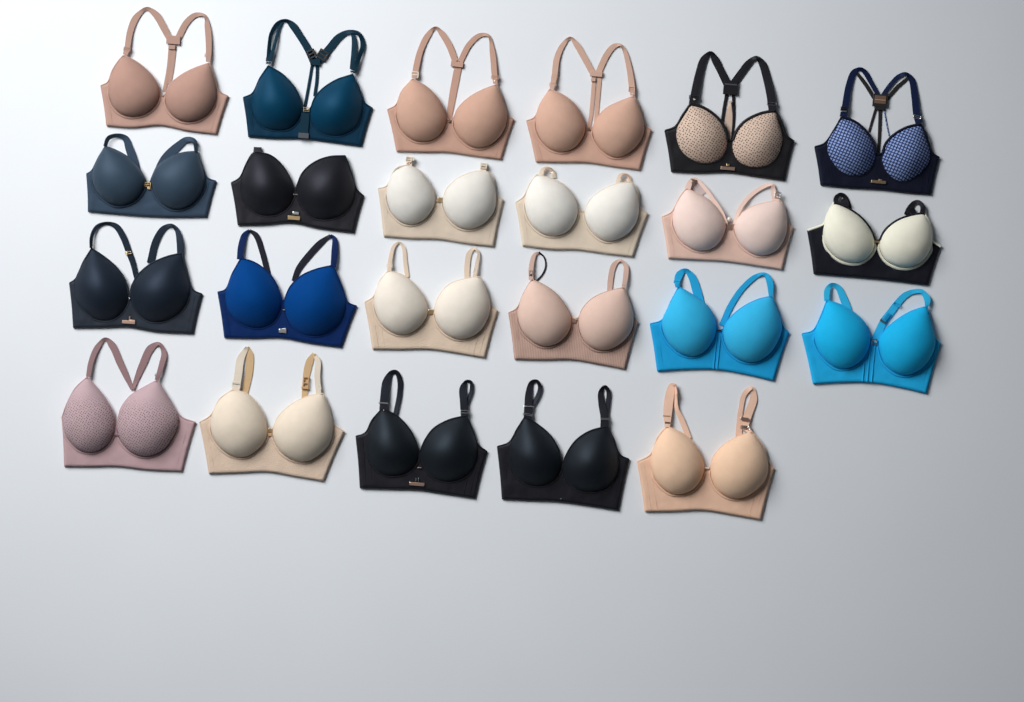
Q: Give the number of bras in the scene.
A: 23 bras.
